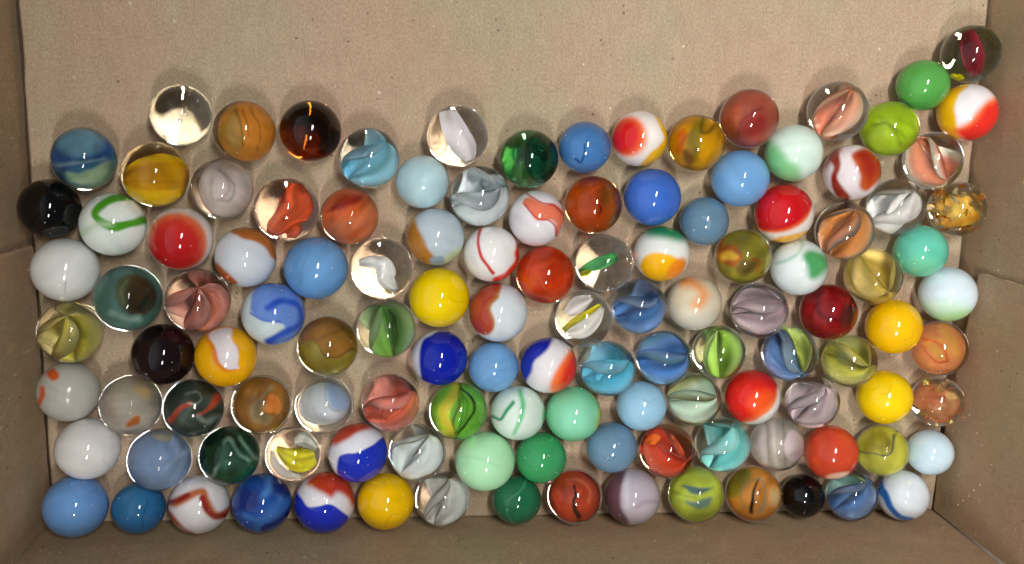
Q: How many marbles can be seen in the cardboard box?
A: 121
